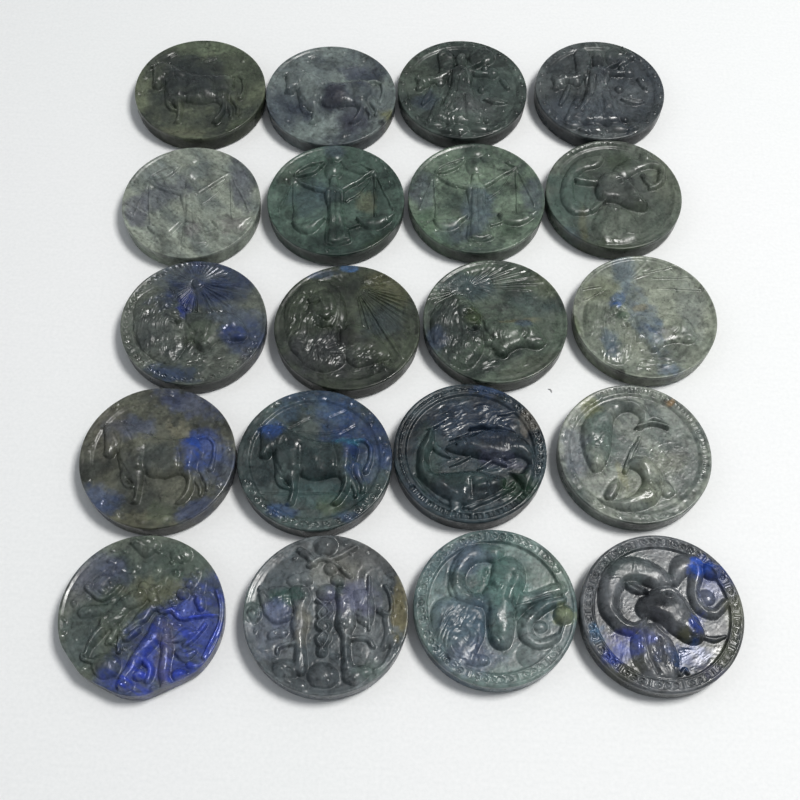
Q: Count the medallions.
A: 20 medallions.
